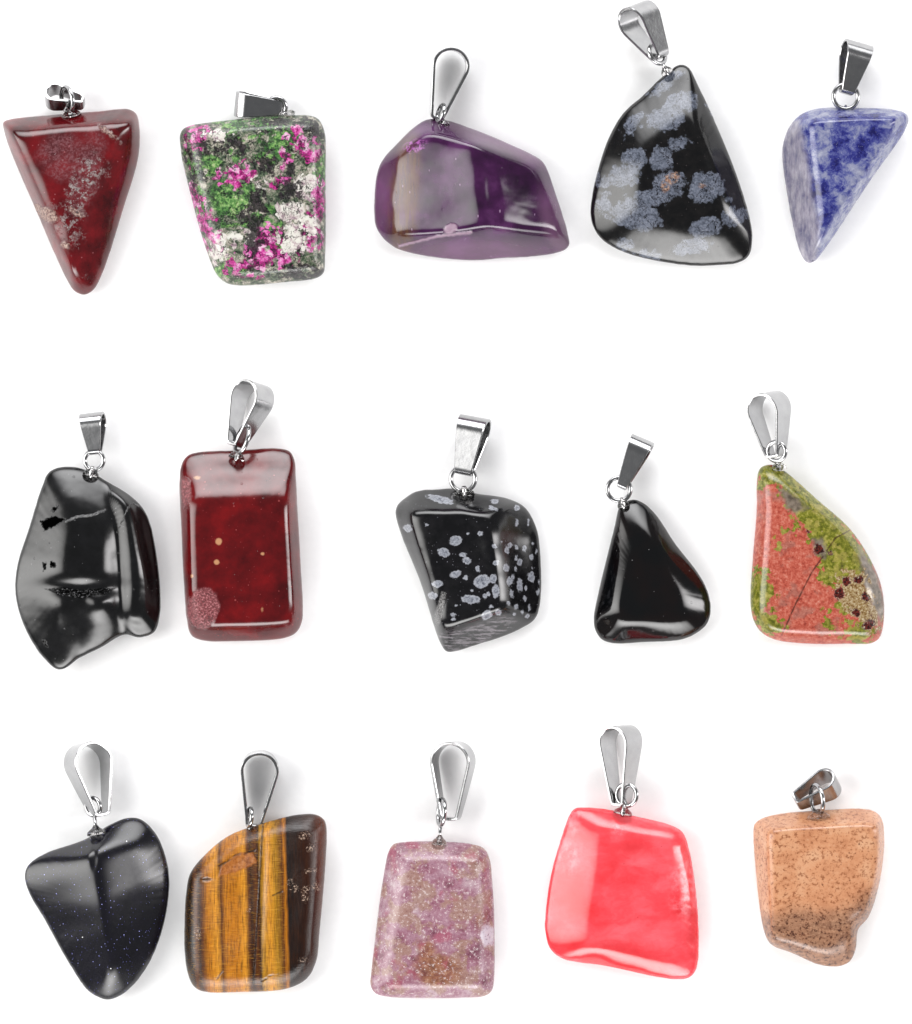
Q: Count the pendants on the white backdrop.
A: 15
